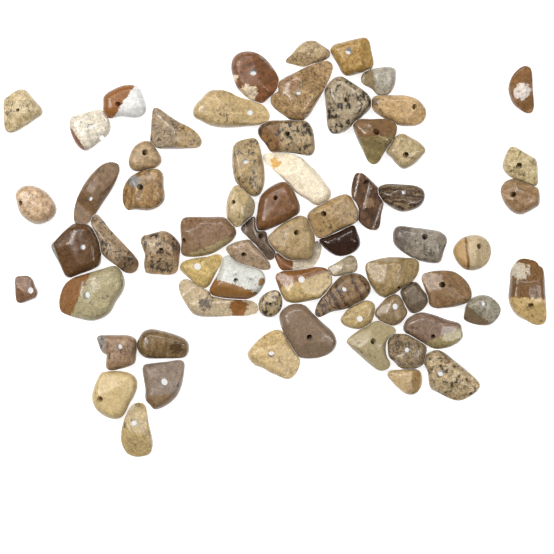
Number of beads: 68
